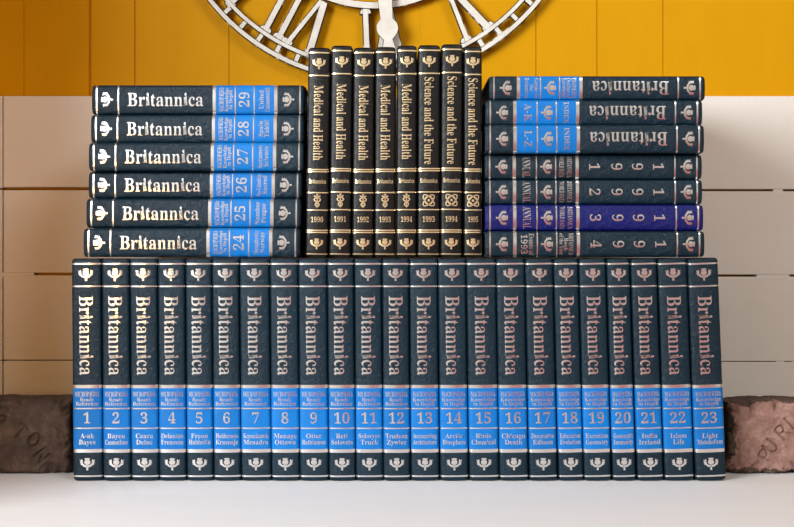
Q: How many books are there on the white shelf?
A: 44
